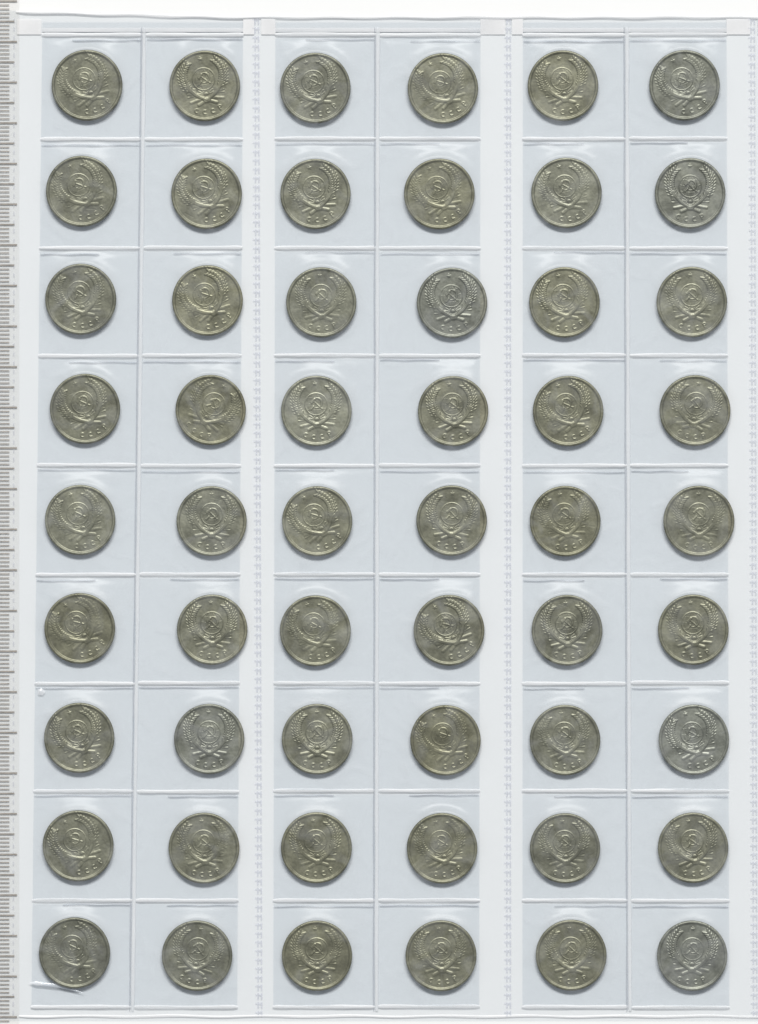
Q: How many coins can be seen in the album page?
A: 54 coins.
